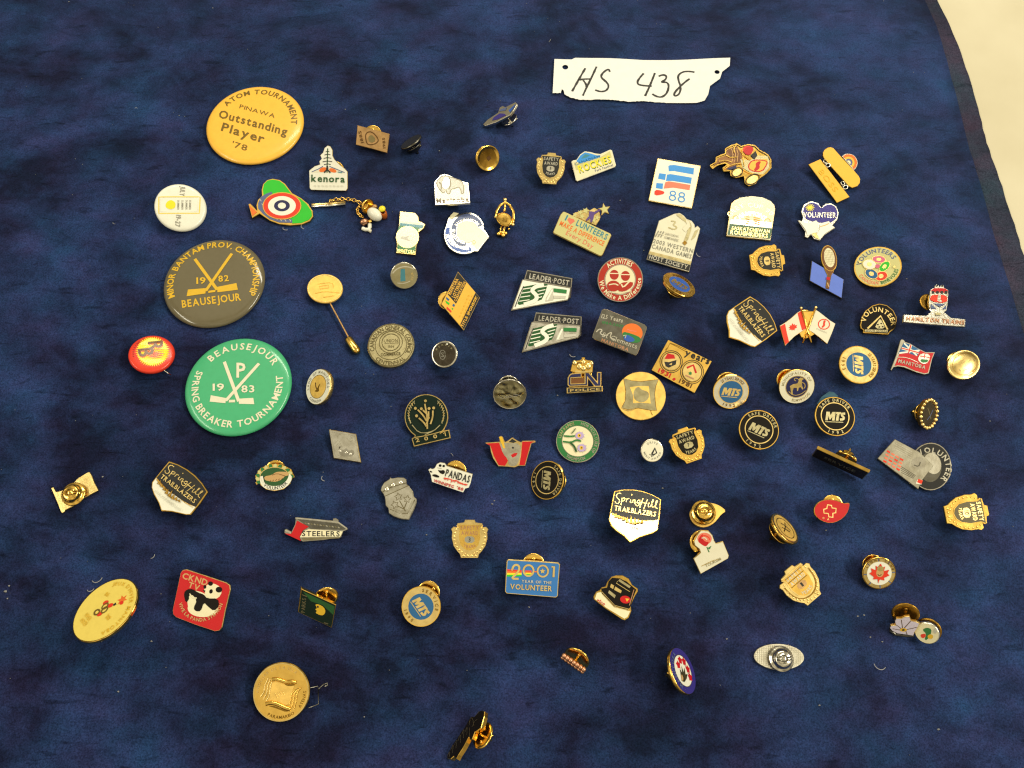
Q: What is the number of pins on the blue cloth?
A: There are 92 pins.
